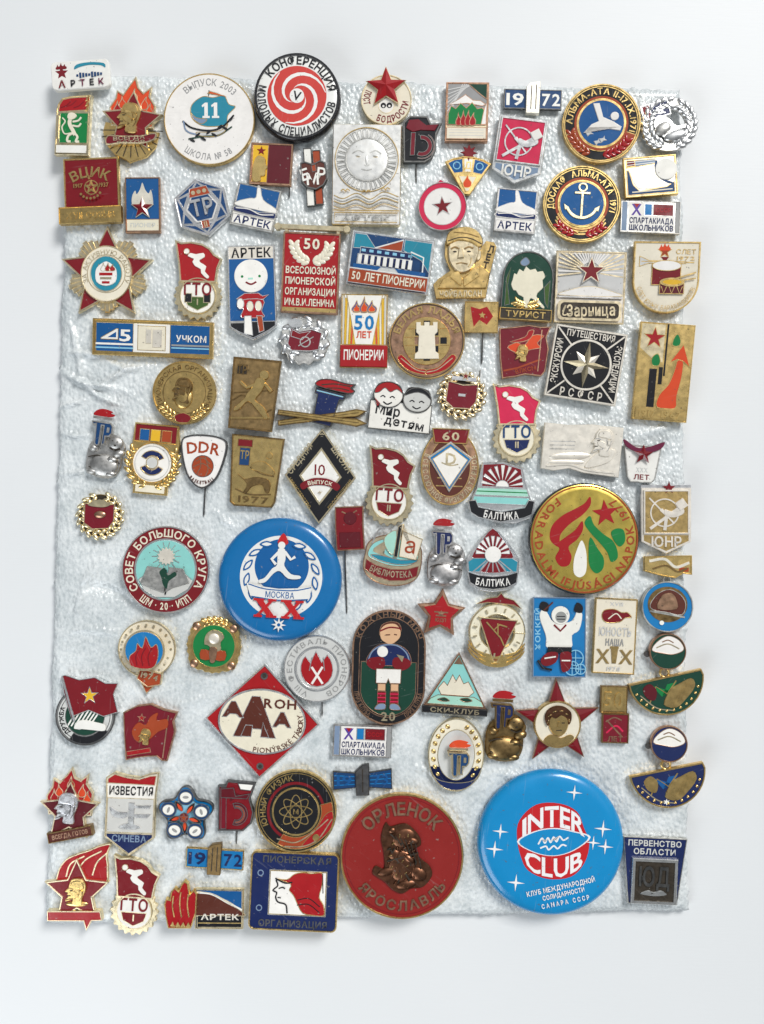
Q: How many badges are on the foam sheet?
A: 101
